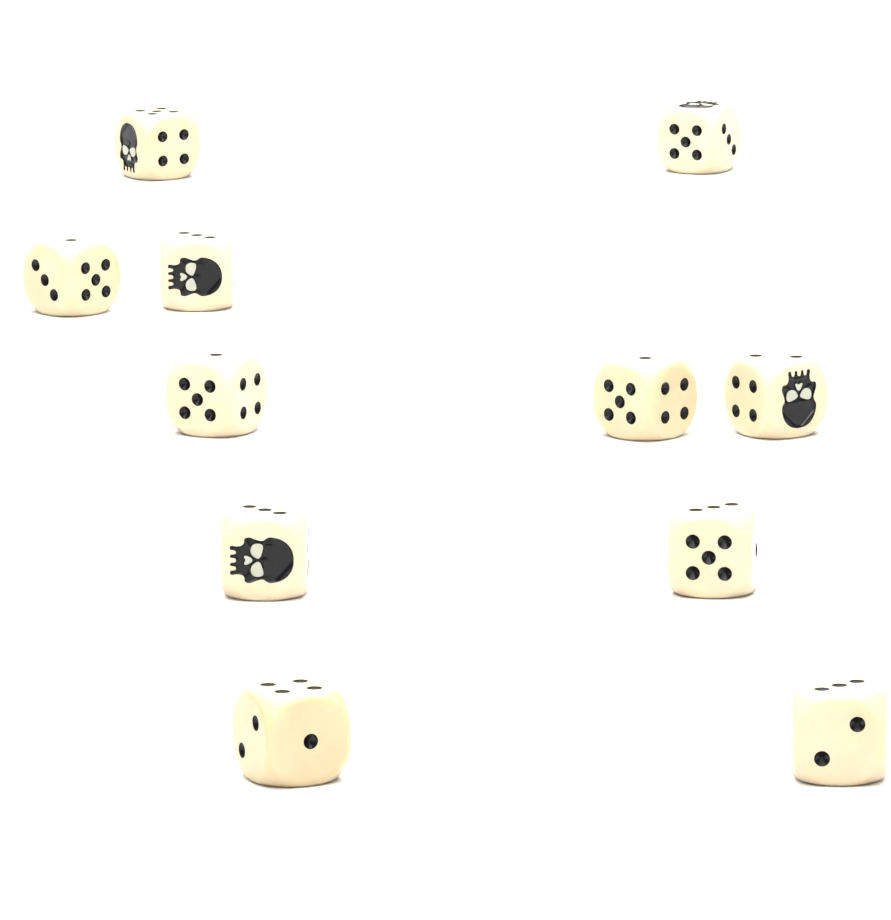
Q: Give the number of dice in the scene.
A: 11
